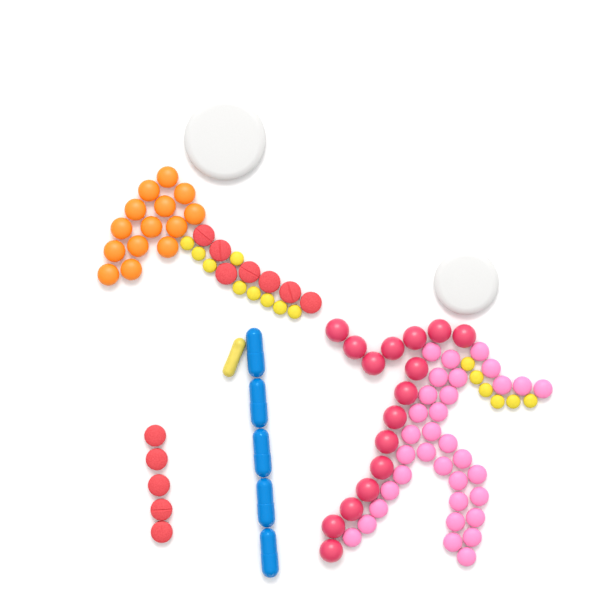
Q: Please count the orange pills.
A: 14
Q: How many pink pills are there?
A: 34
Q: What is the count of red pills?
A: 28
